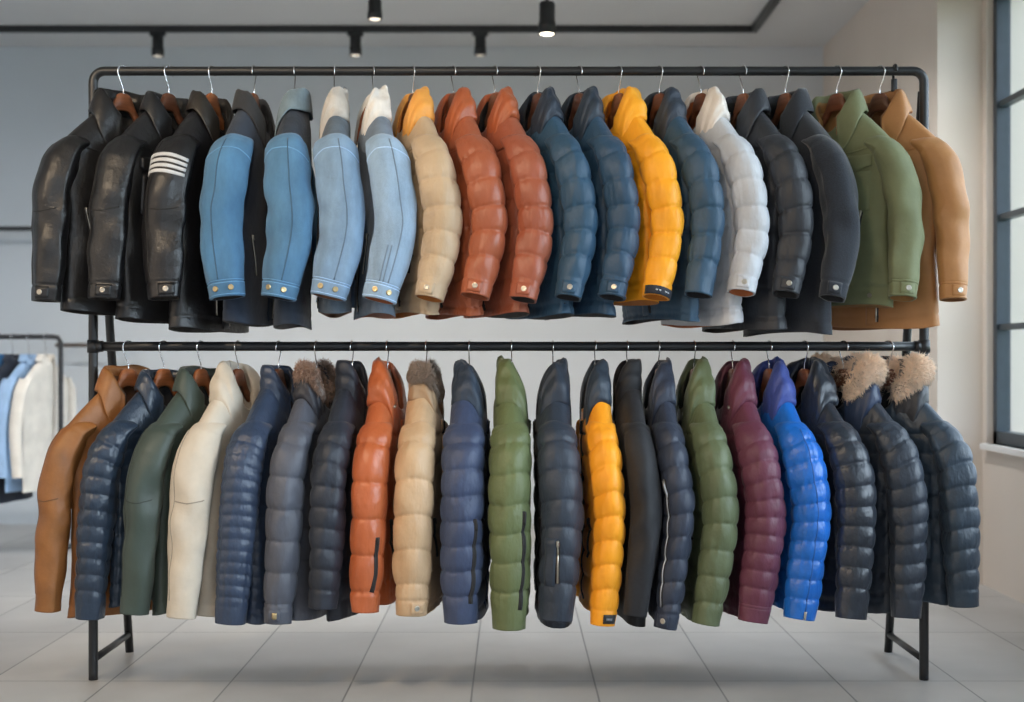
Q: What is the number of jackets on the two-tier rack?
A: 40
